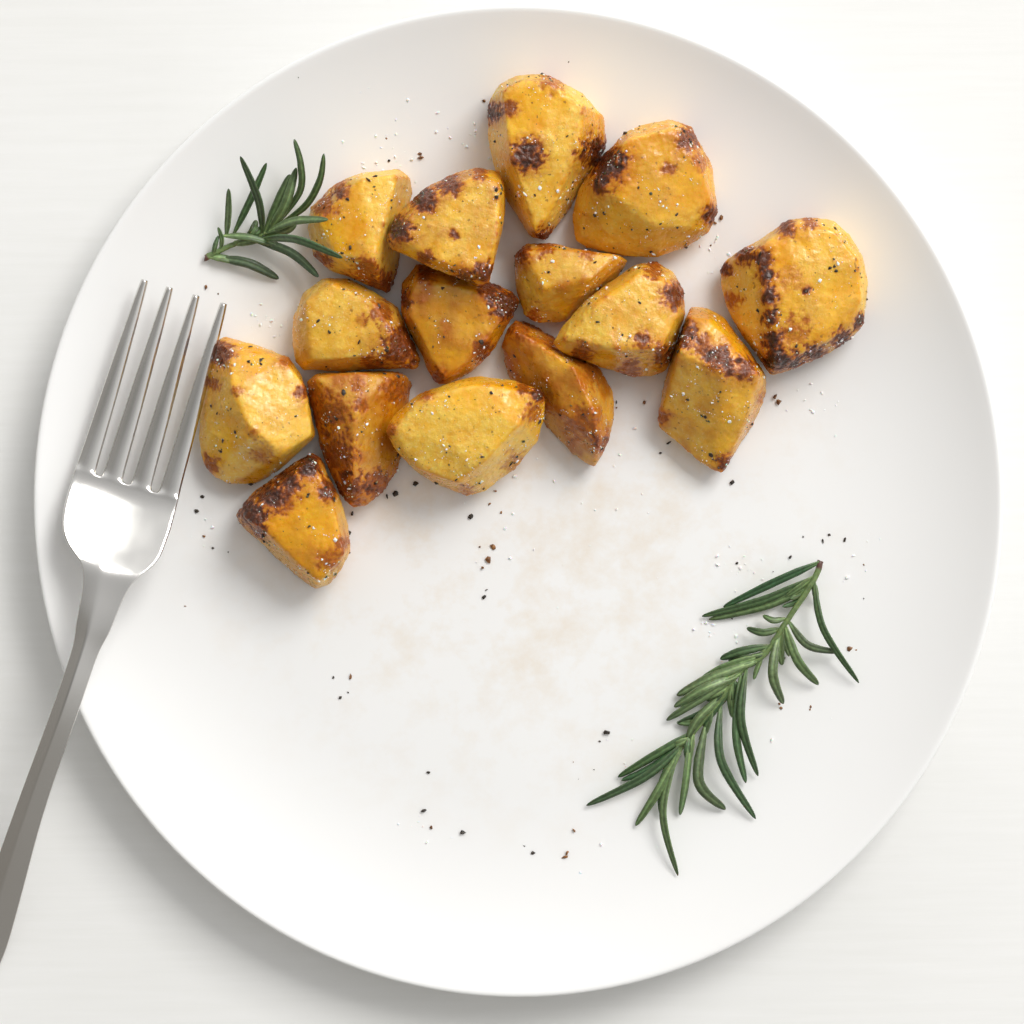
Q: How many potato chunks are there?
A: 15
